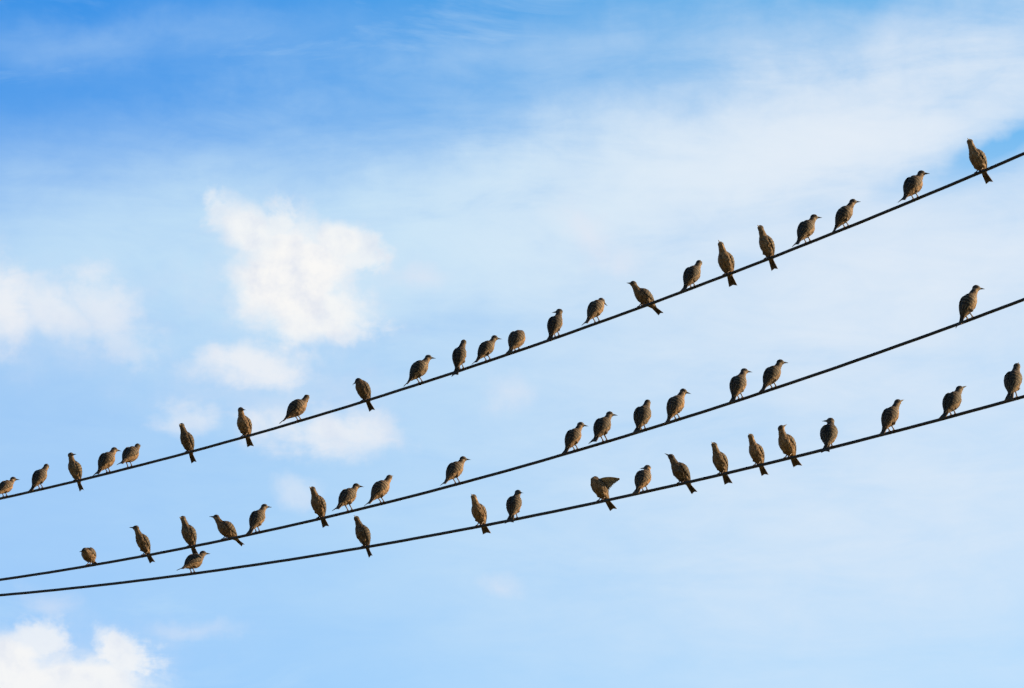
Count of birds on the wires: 53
